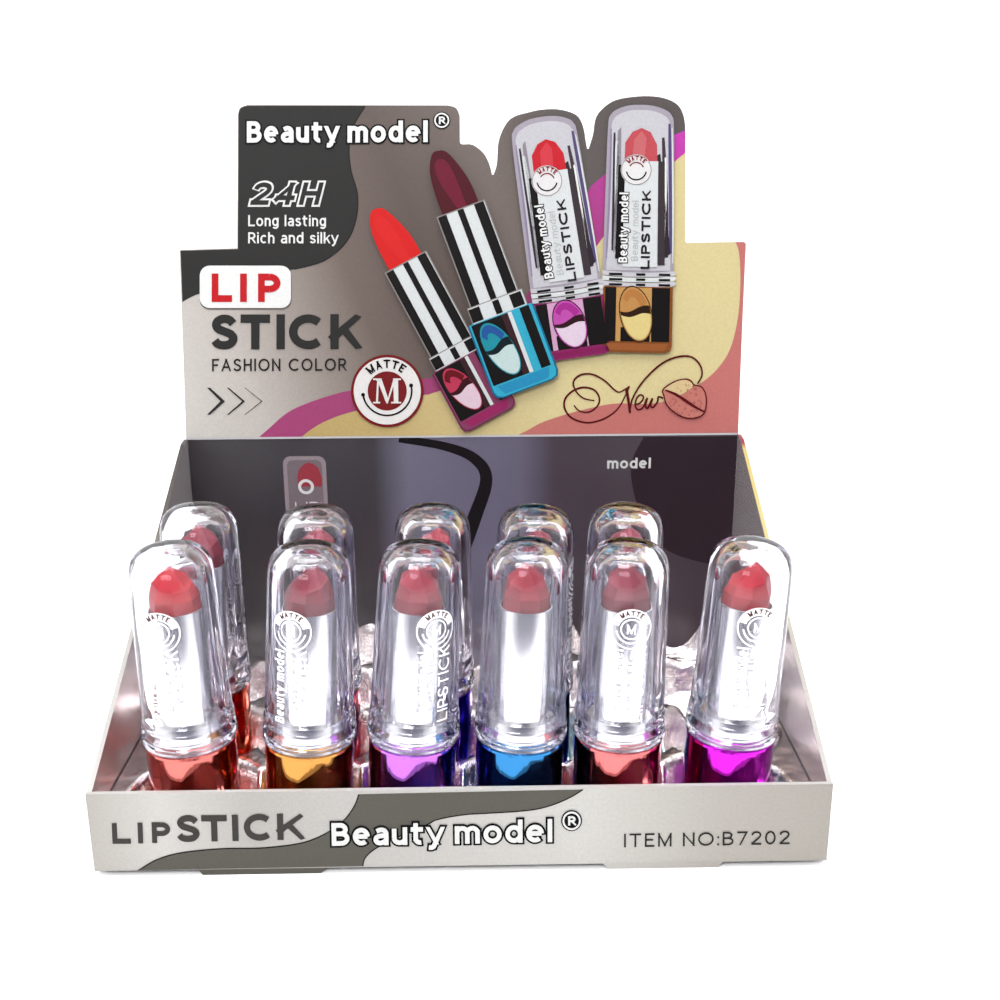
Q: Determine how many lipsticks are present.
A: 11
